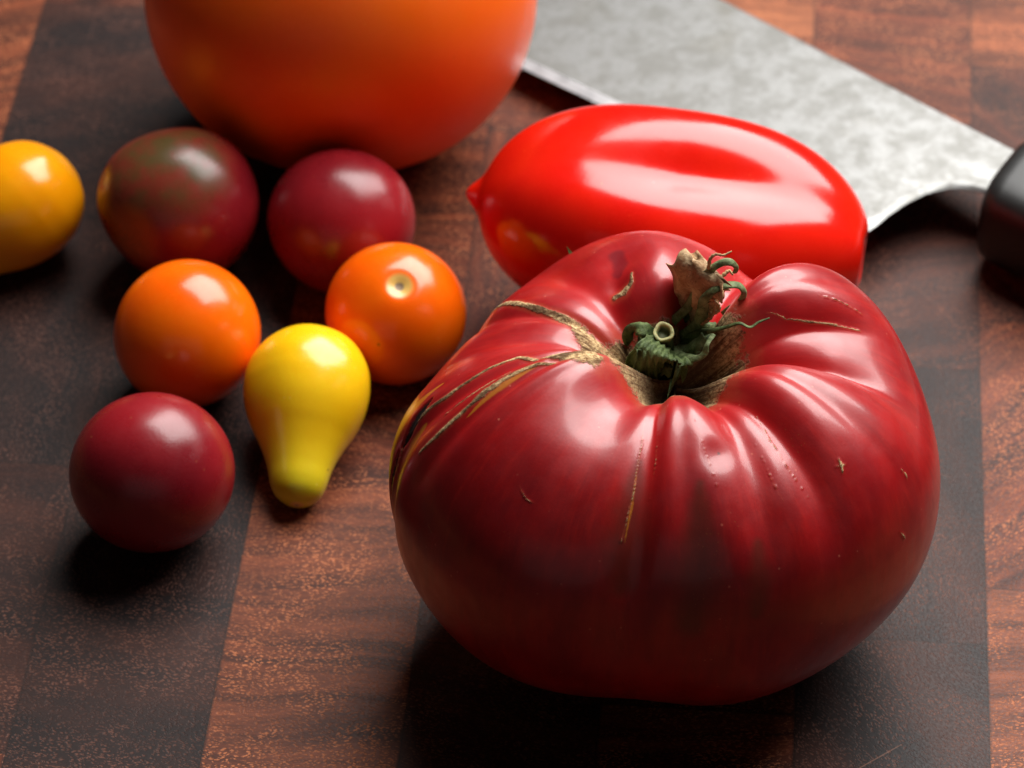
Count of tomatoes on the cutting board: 10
